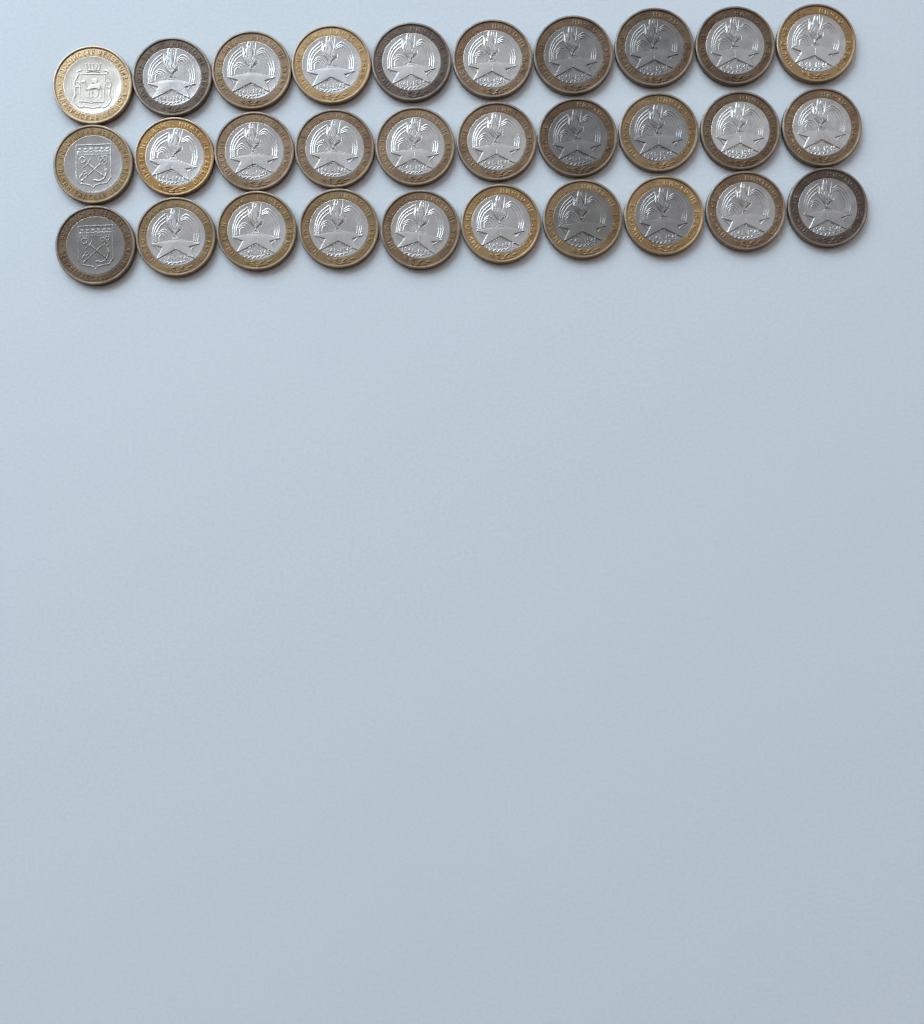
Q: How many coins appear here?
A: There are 30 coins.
